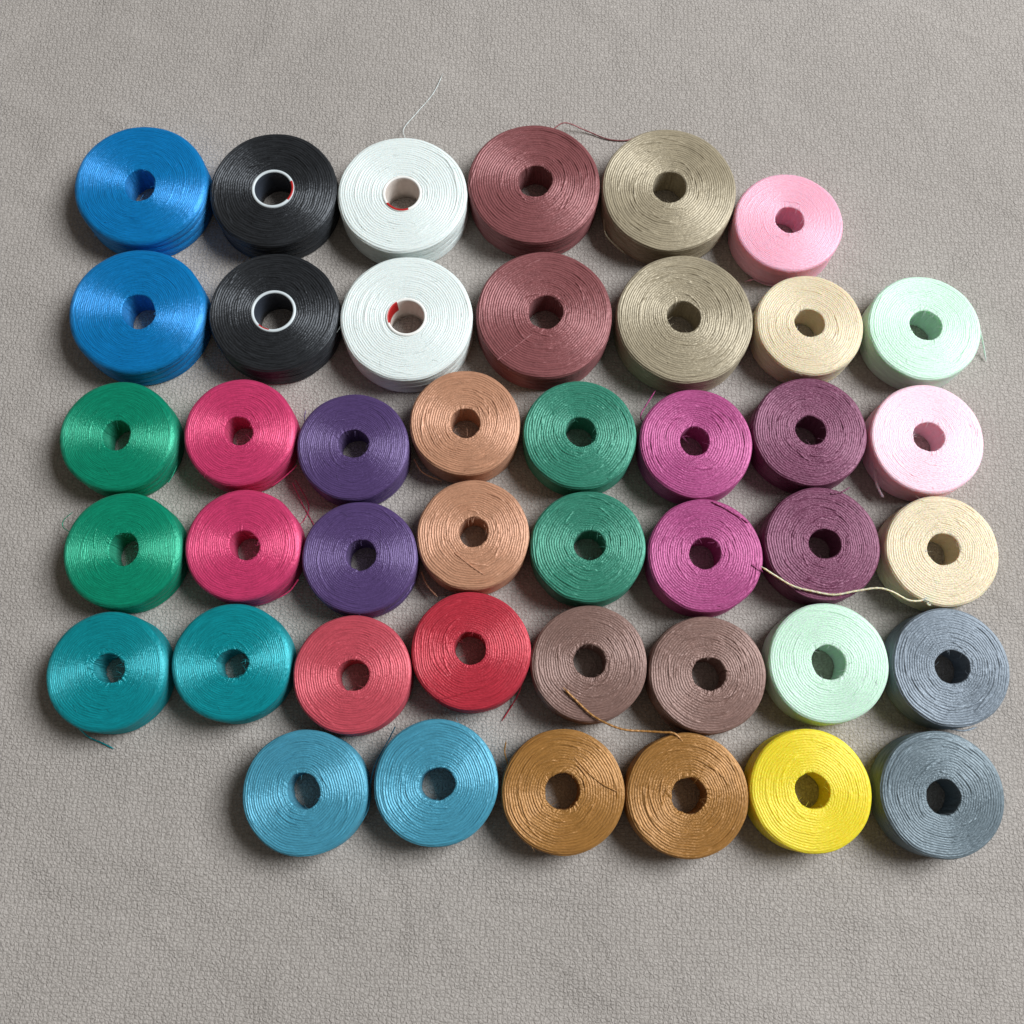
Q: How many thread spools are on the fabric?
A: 43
